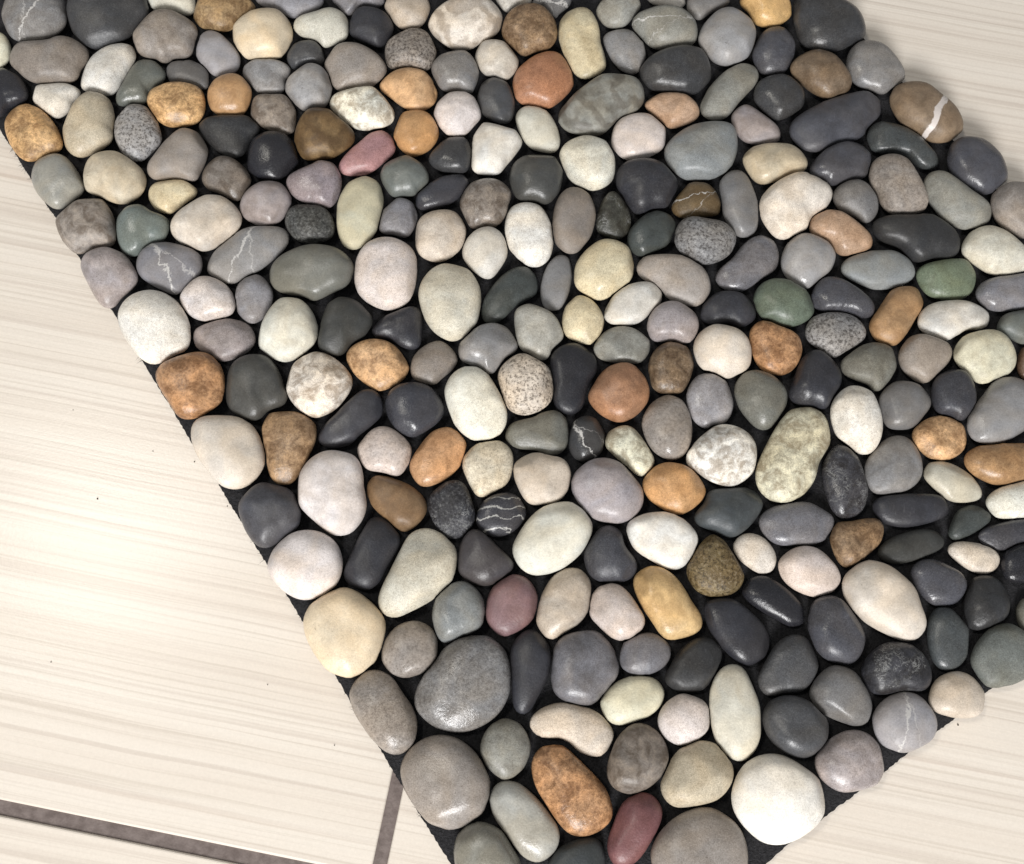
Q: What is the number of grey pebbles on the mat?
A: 90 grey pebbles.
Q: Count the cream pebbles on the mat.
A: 72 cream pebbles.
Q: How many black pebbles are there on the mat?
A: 60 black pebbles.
